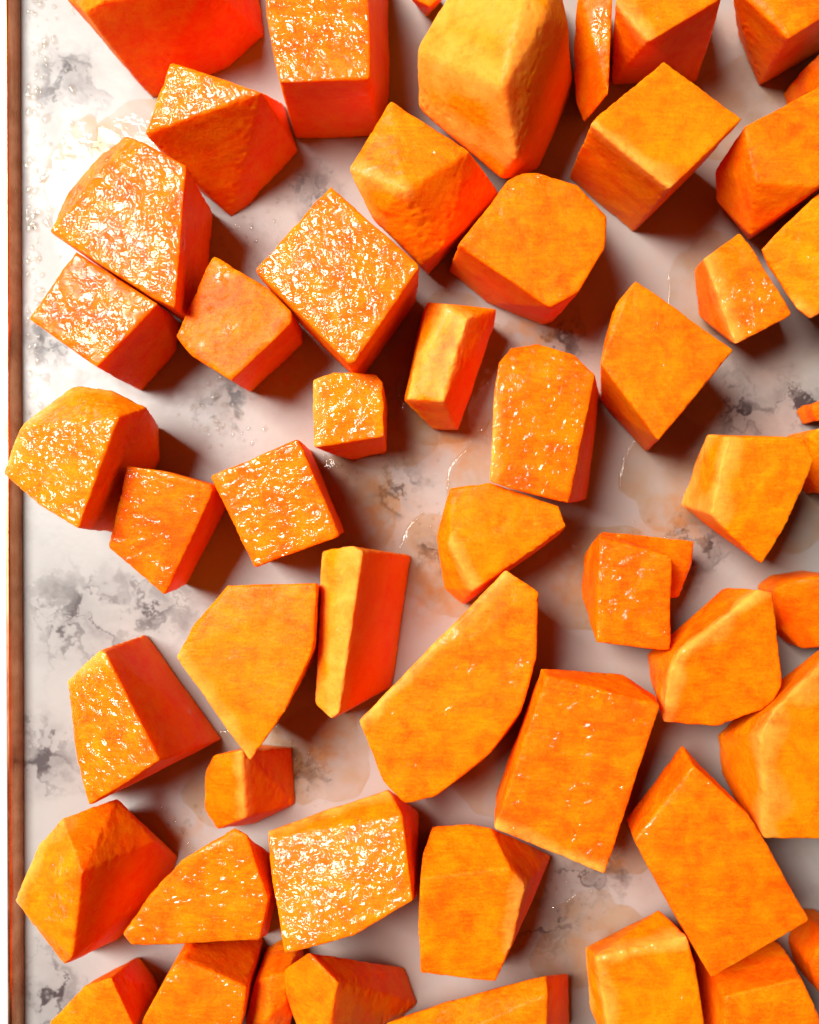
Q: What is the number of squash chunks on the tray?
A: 53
